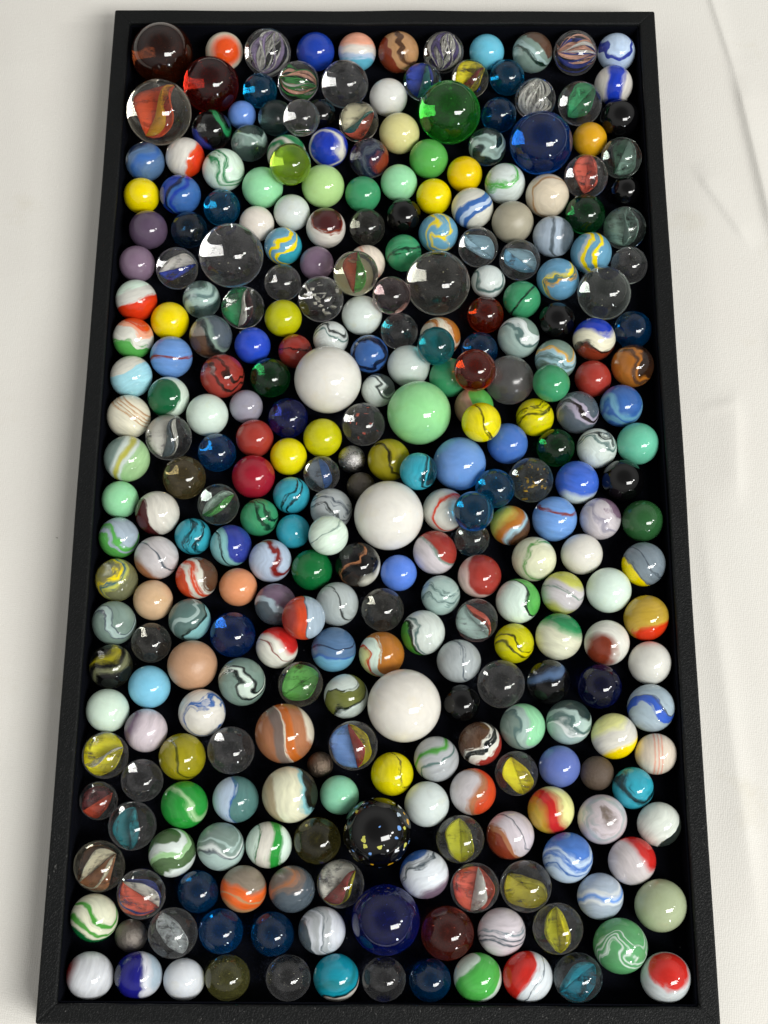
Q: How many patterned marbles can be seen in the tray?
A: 180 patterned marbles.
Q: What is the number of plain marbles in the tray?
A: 120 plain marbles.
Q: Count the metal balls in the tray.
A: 4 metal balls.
